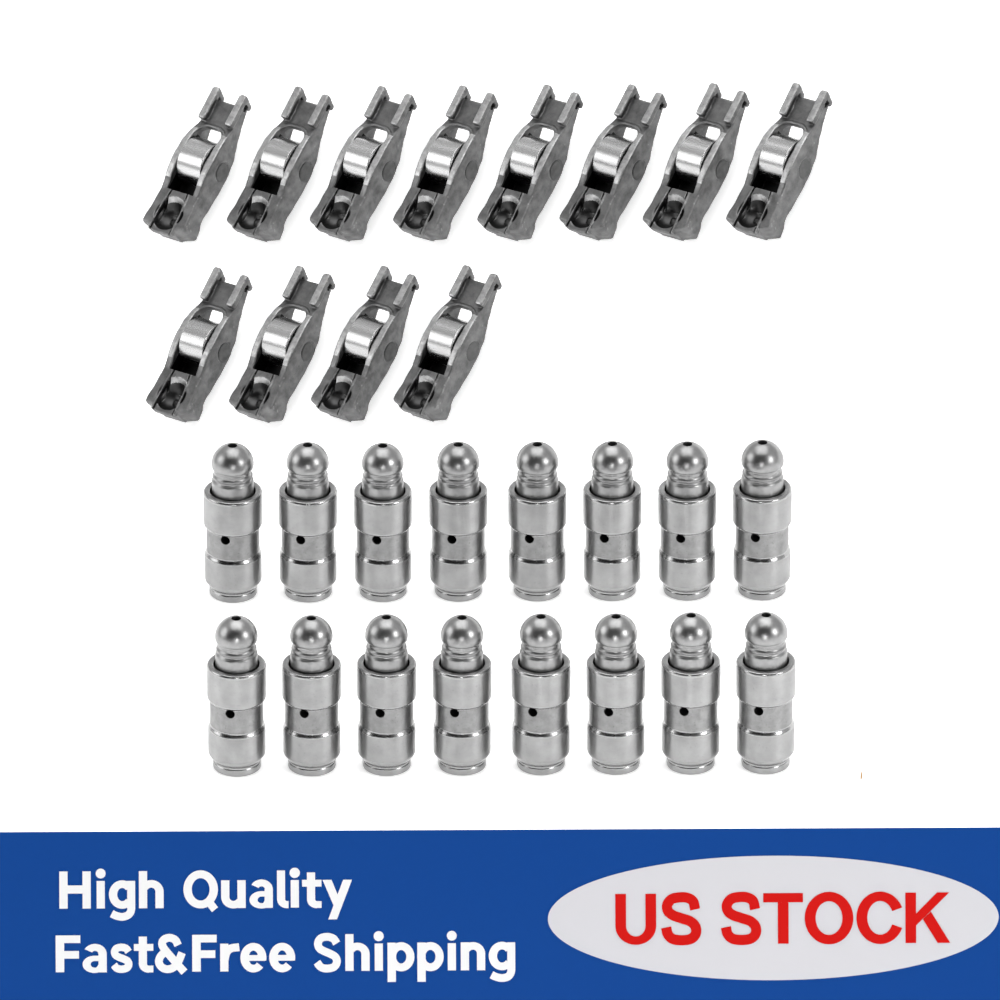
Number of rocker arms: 12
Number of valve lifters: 16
